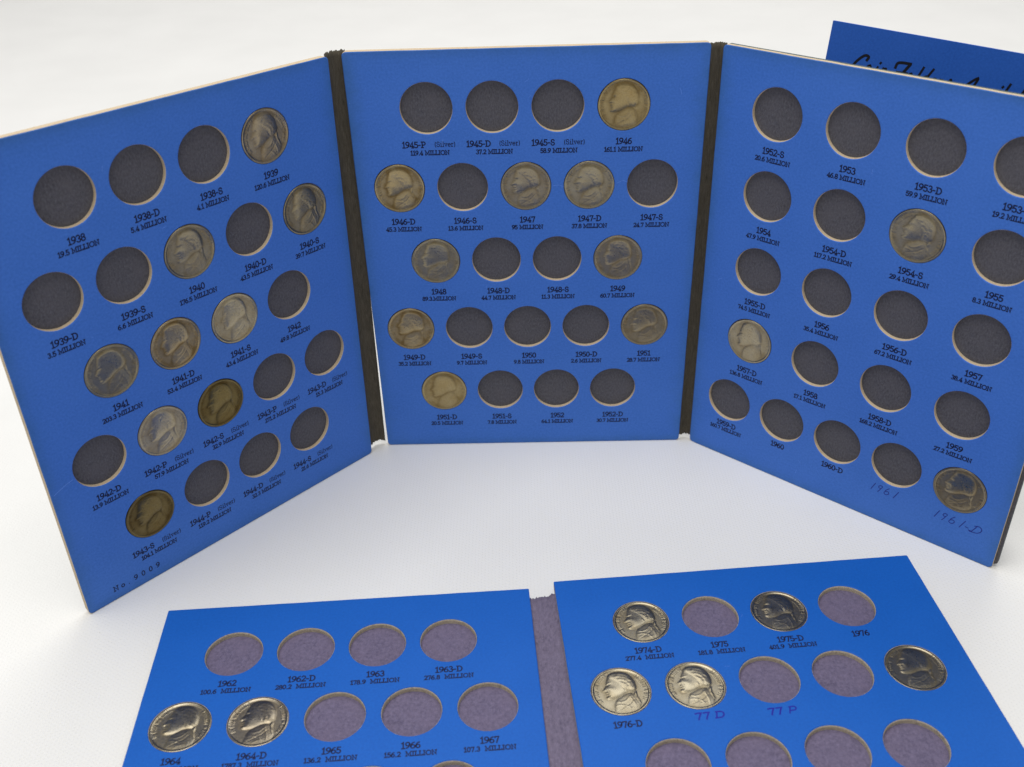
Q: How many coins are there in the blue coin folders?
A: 28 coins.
